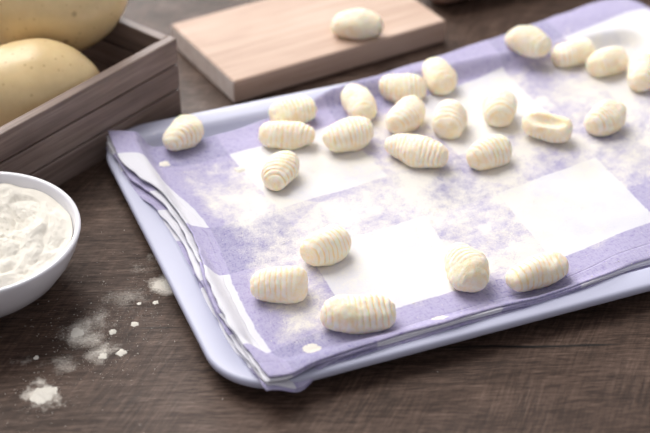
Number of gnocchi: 25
